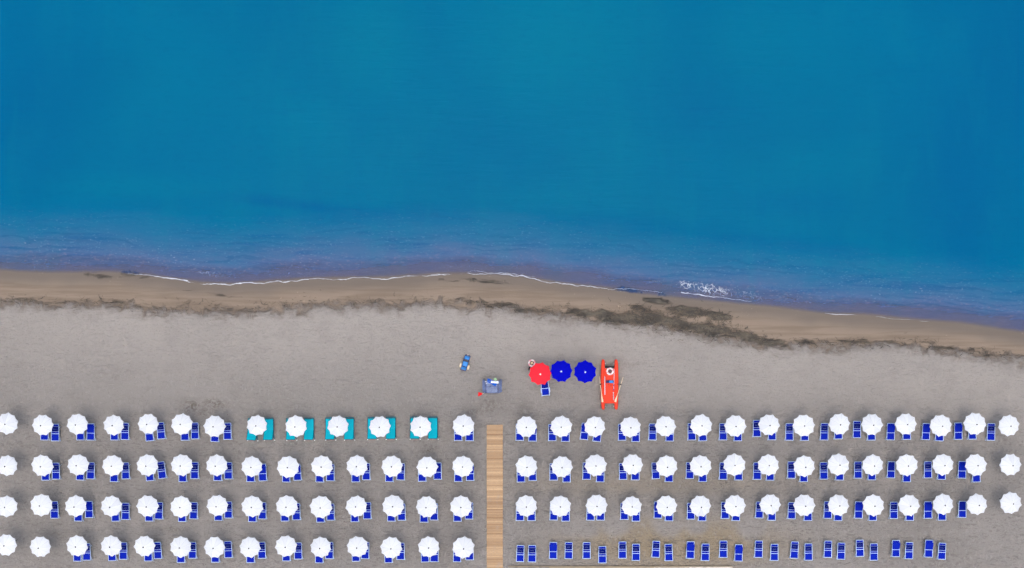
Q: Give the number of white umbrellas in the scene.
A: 100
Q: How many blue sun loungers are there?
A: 200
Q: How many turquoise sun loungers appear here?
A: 10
